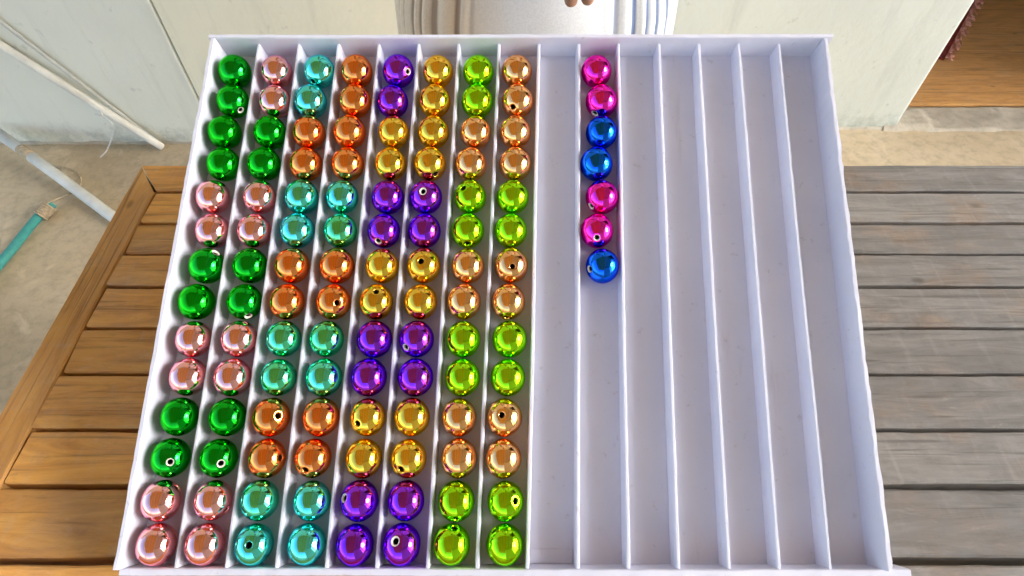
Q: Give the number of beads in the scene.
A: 119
